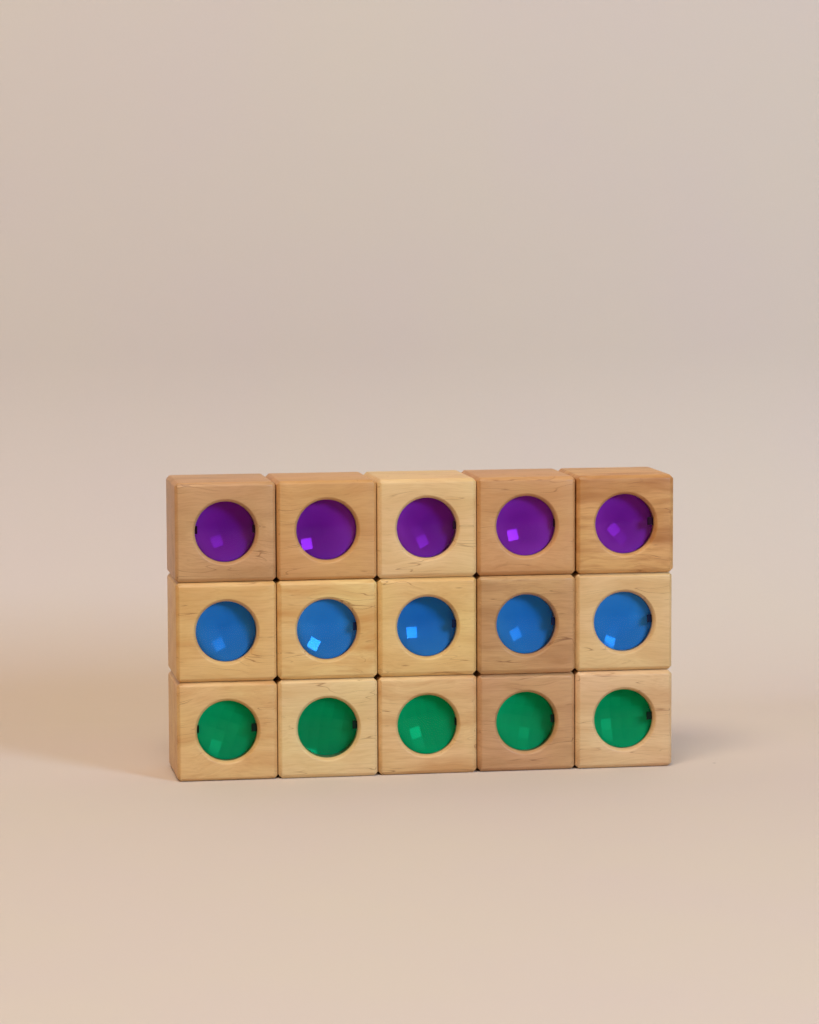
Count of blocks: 15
